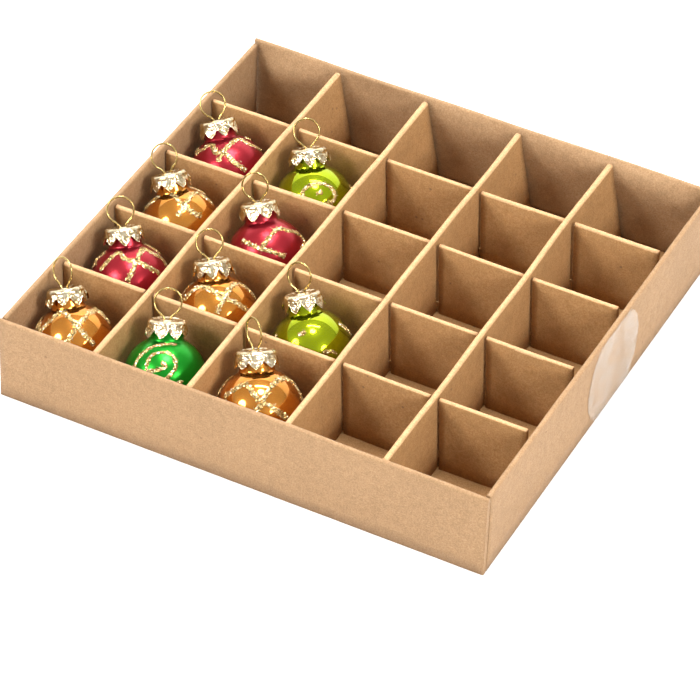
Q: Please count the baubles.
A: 10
